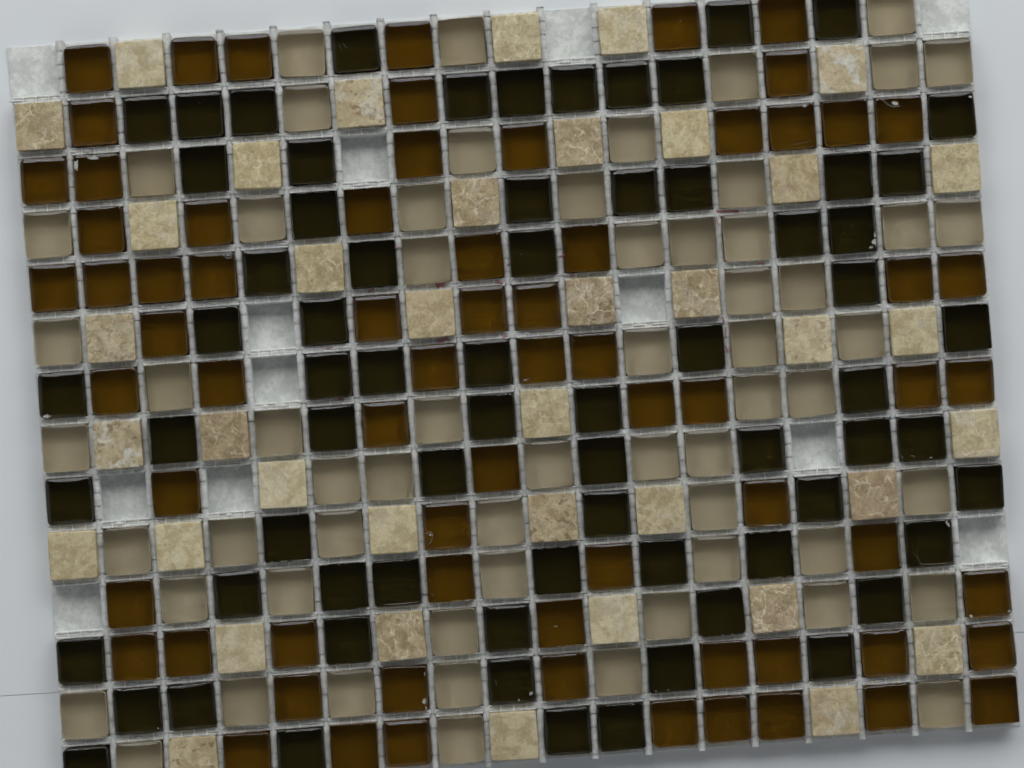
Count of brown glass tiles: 70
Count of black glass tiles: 70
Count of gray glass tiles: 61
